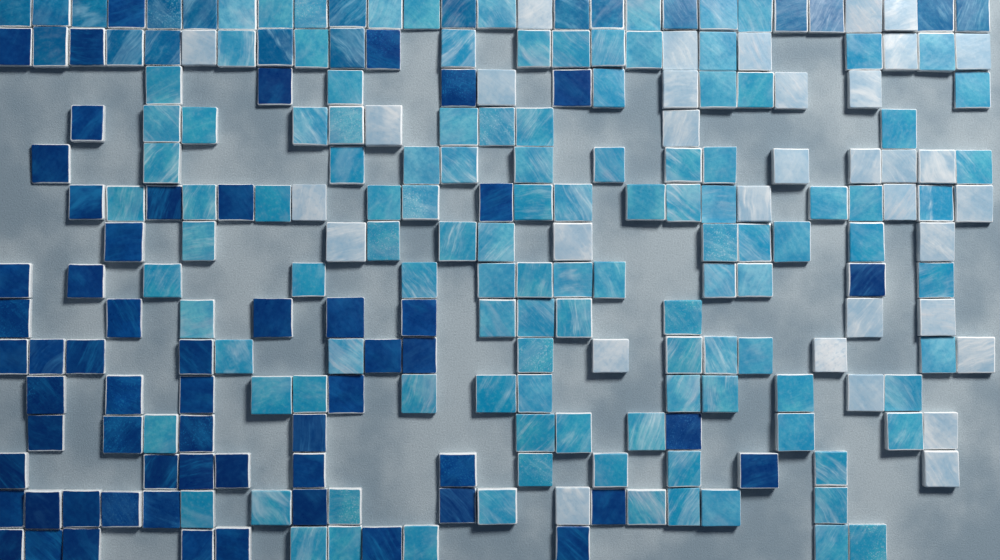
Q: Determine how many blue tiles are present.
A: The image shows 19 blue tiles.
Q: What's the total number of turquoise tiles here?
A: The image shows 117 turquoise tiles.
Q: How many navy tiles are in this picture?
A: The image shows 59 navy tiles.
